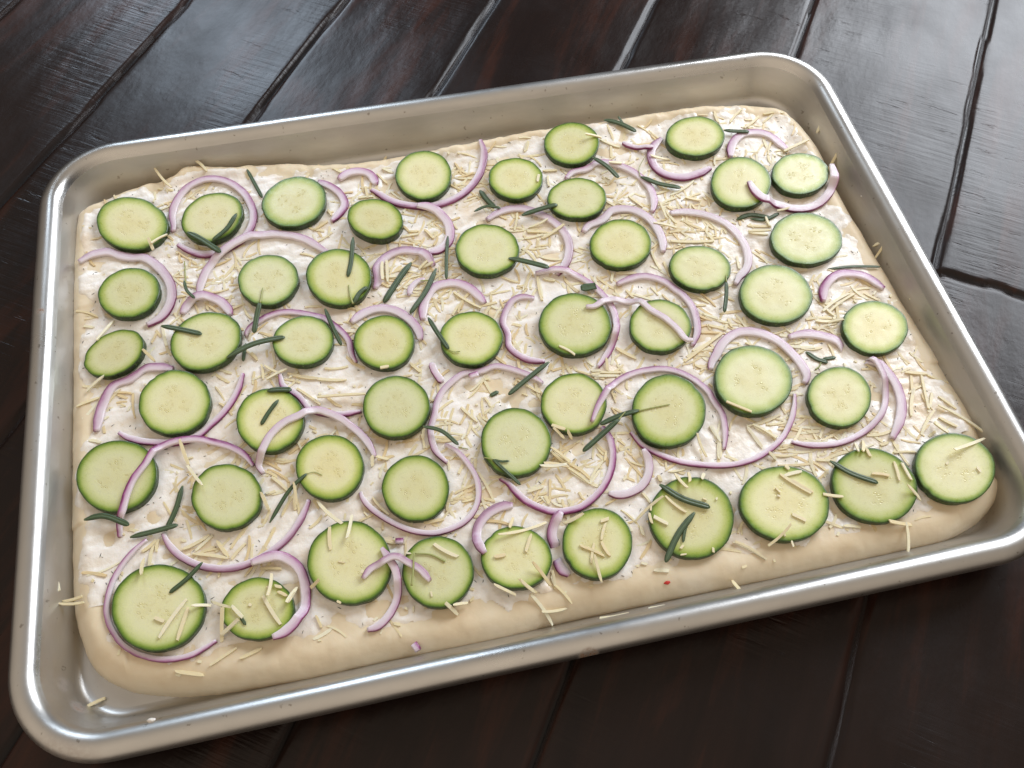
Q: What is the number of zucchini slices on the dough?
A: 49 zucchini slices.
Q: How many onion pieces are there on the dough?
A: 51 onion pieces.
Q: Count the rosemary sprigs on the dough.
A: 42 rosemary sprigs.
